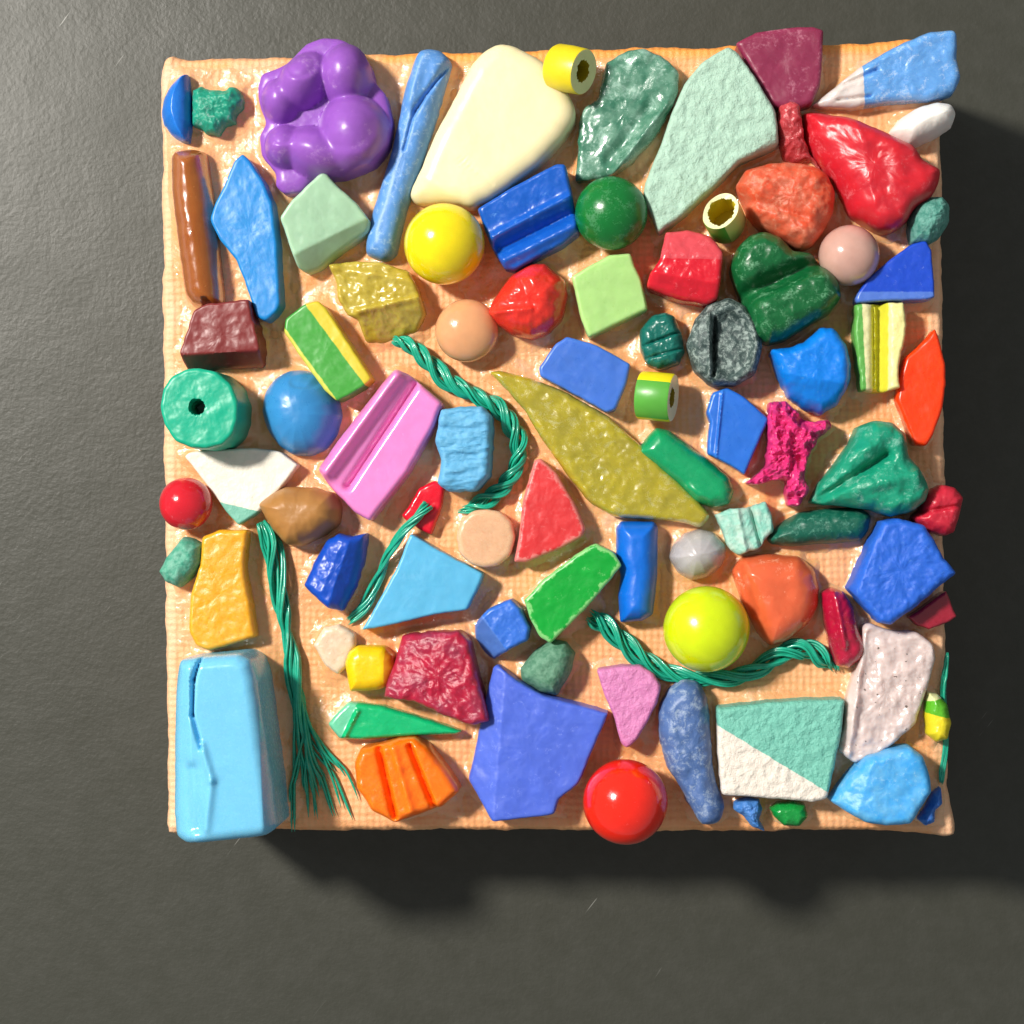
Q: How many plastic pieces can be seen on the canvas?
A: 88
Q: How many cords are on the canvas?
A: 5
